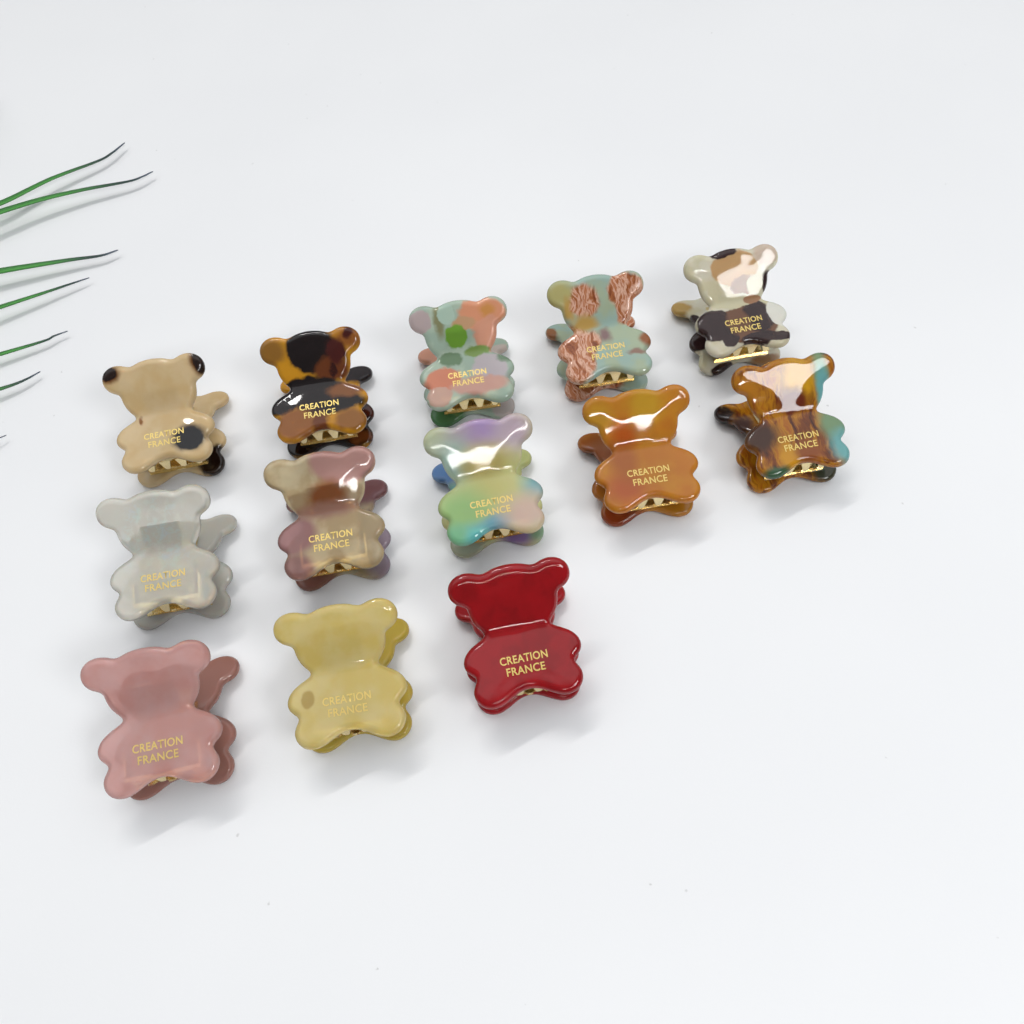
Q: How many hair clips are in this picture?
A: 13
